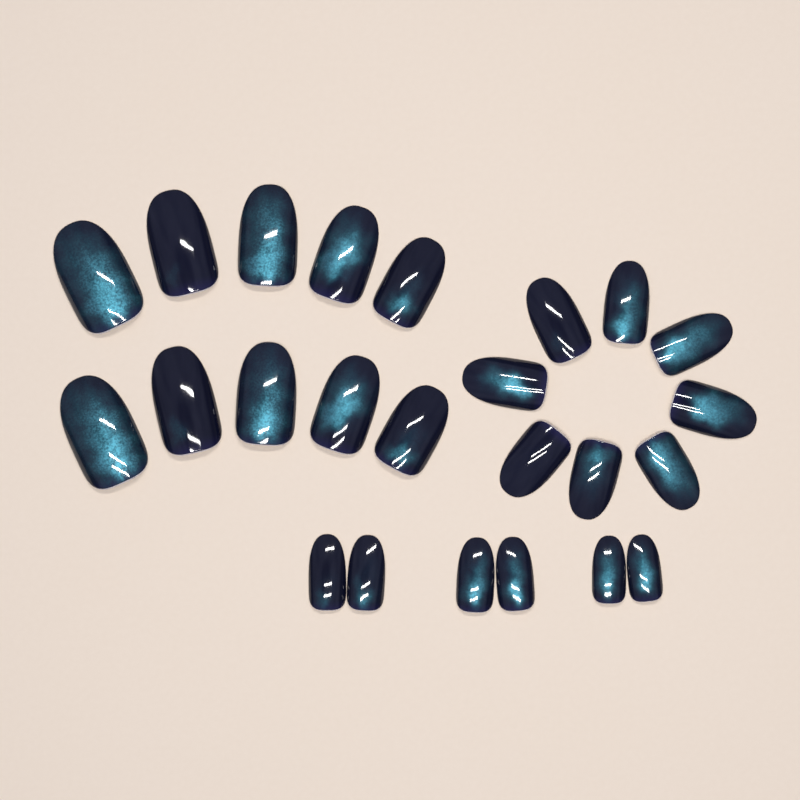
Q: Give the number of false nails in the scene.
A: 24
